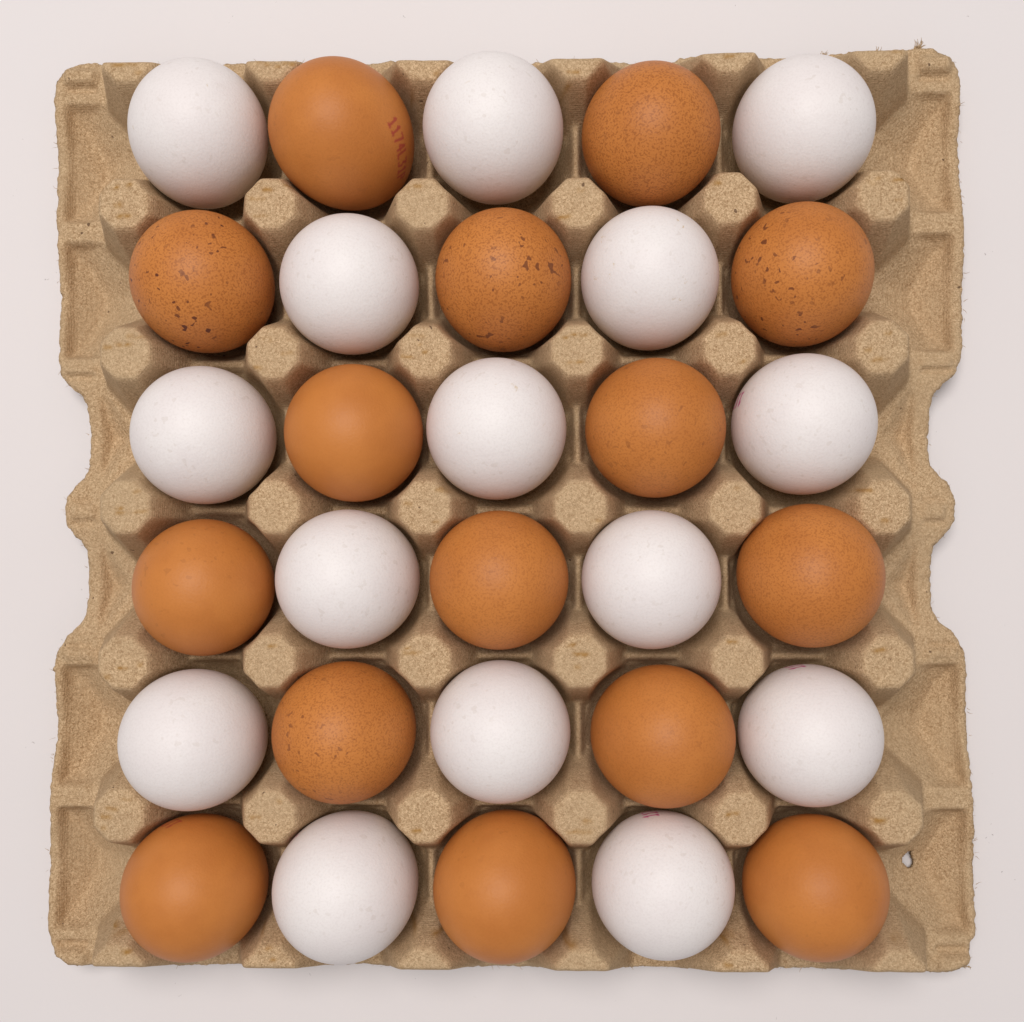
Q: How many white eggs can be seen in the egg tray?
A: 15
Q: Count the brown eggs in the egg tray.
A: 15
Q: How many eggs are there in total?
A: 30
